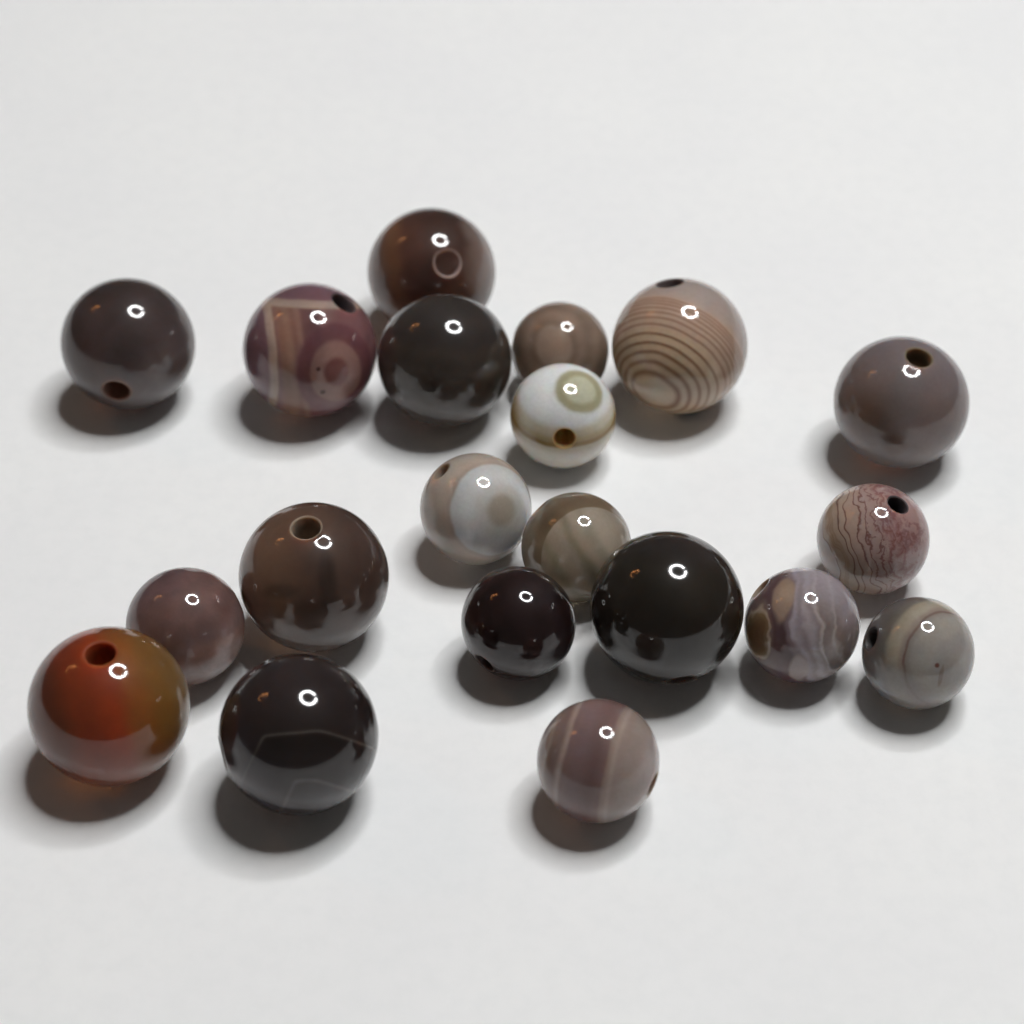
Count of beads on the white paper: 20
